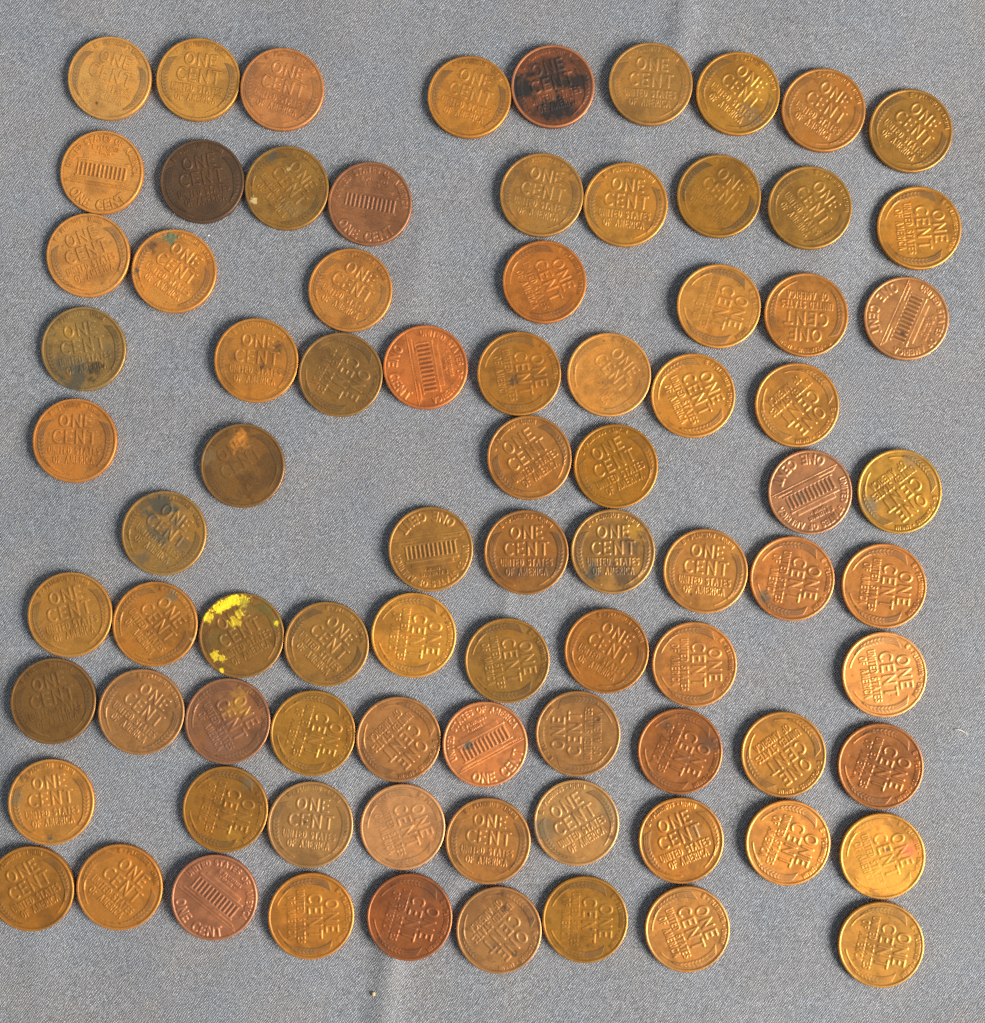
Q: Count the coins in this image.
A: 83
